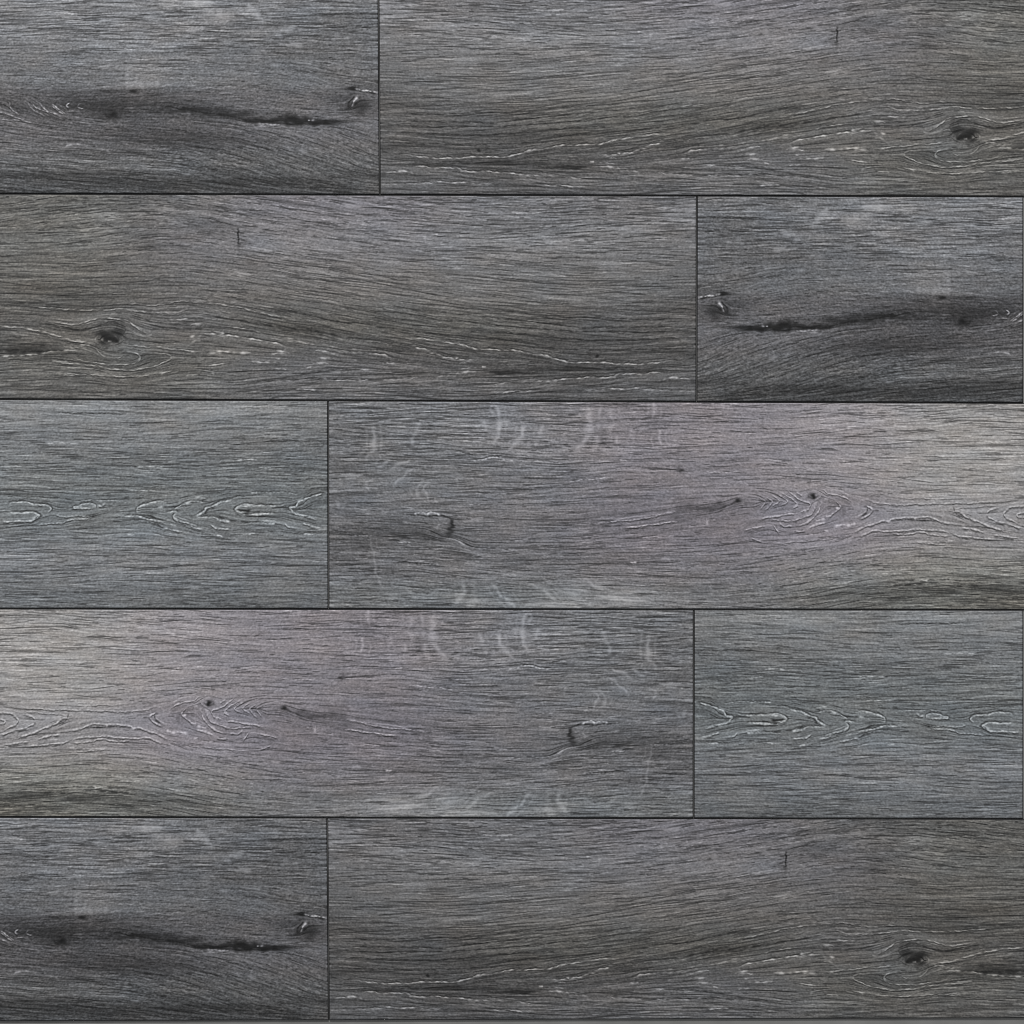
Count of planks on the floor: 10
